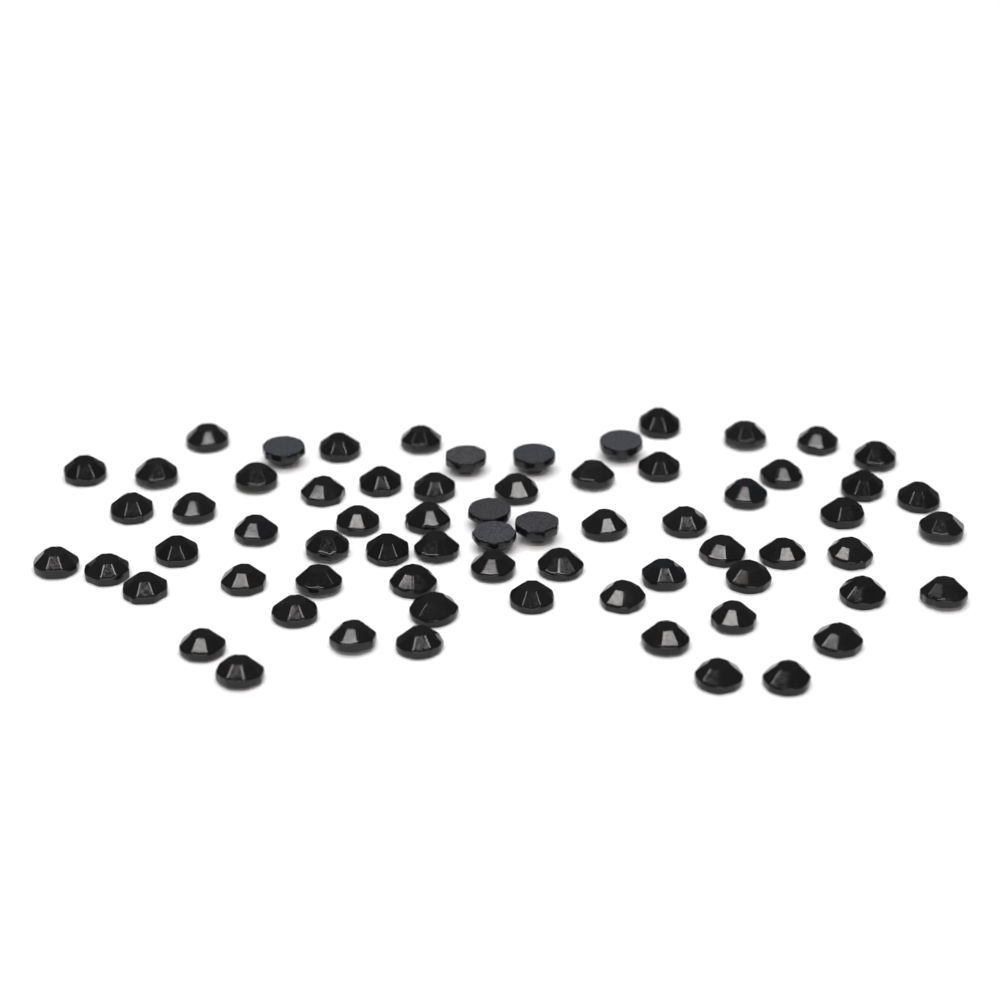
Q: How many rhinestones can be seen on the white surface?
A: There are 68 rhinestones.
